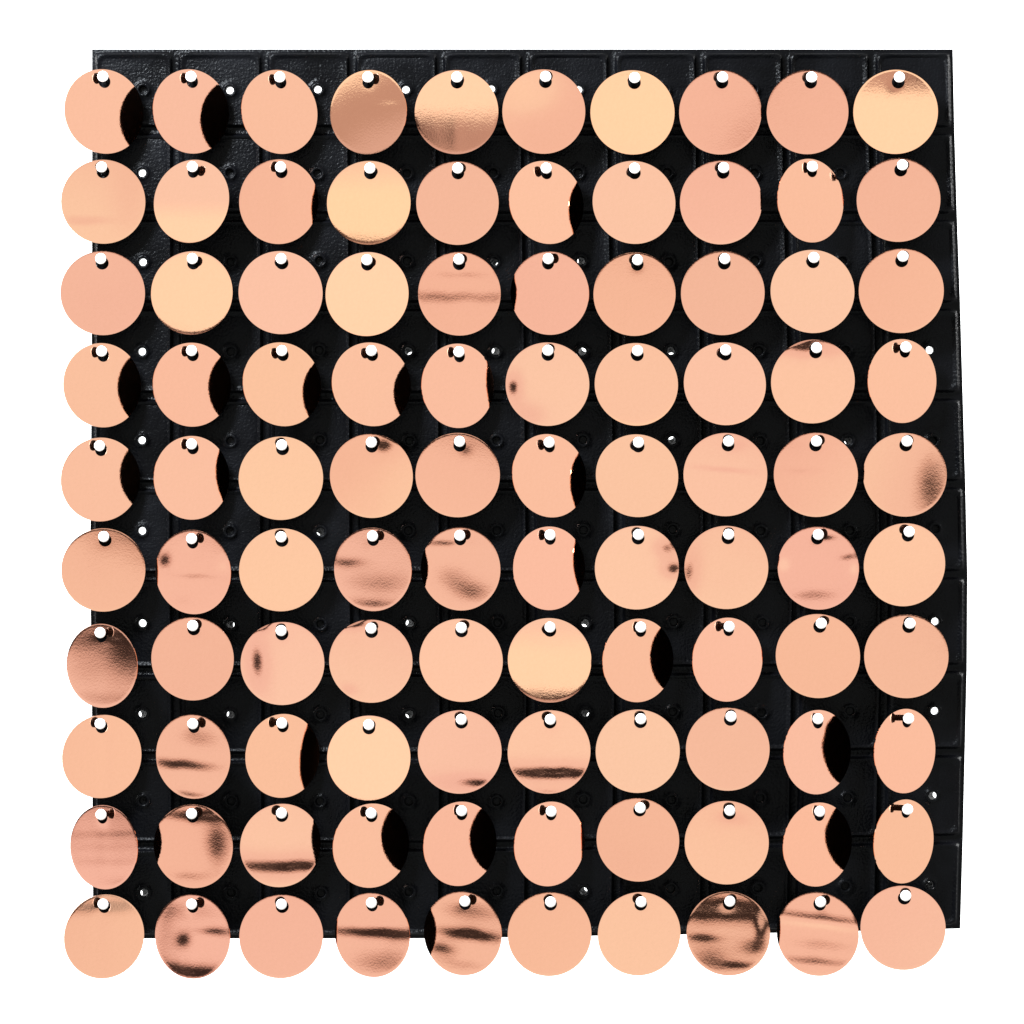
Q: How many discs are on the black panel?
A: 100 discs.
